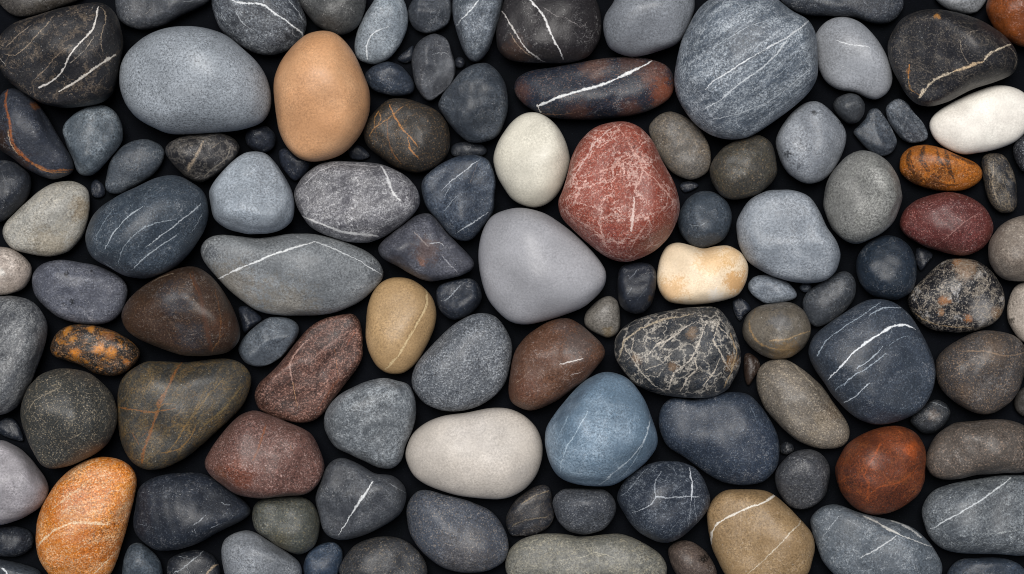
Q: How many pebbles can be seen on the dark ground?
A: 126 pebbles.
